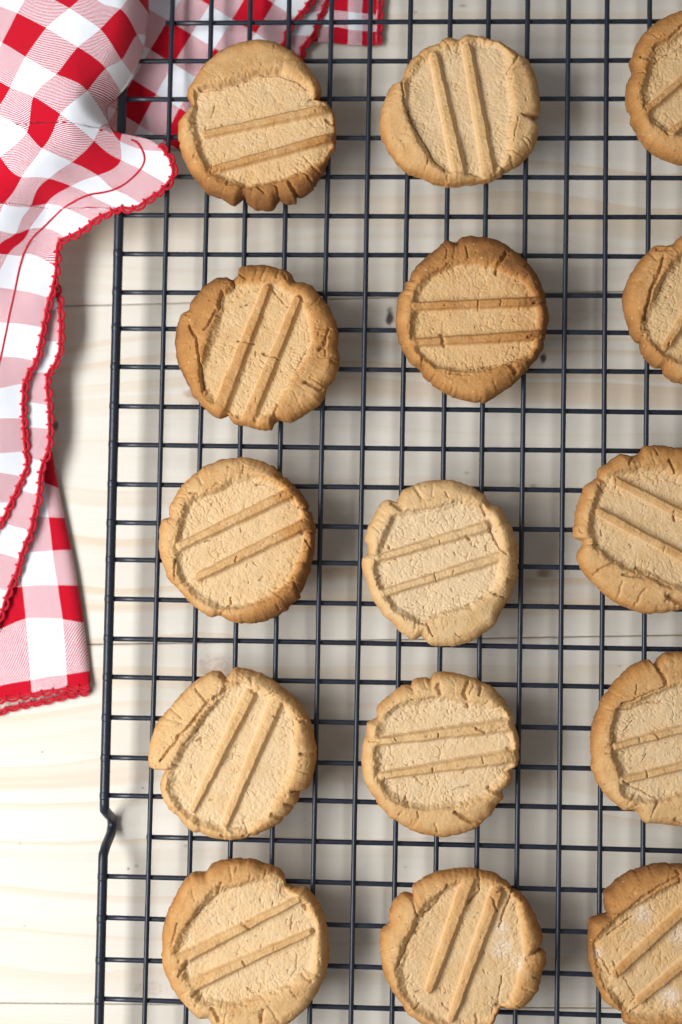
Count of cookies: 15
